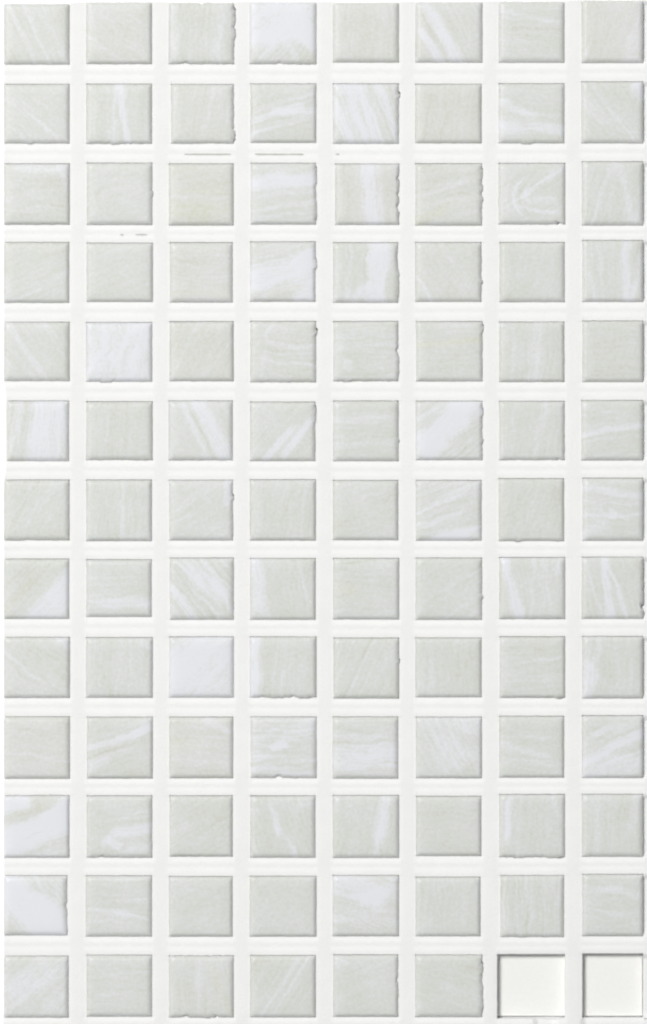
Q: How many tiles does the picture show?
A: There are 102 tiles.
